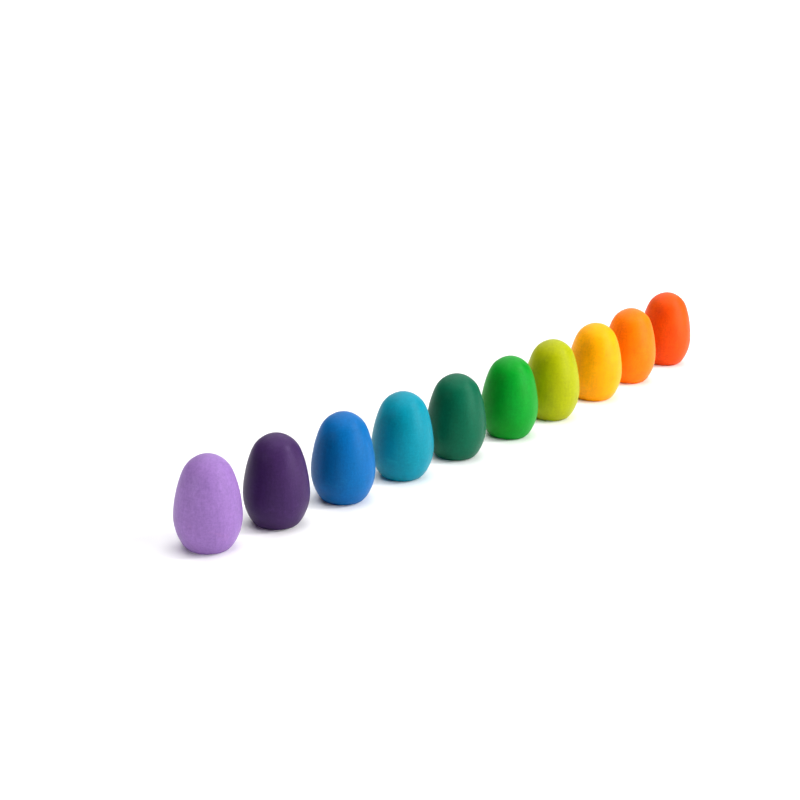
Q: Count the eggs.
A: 10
